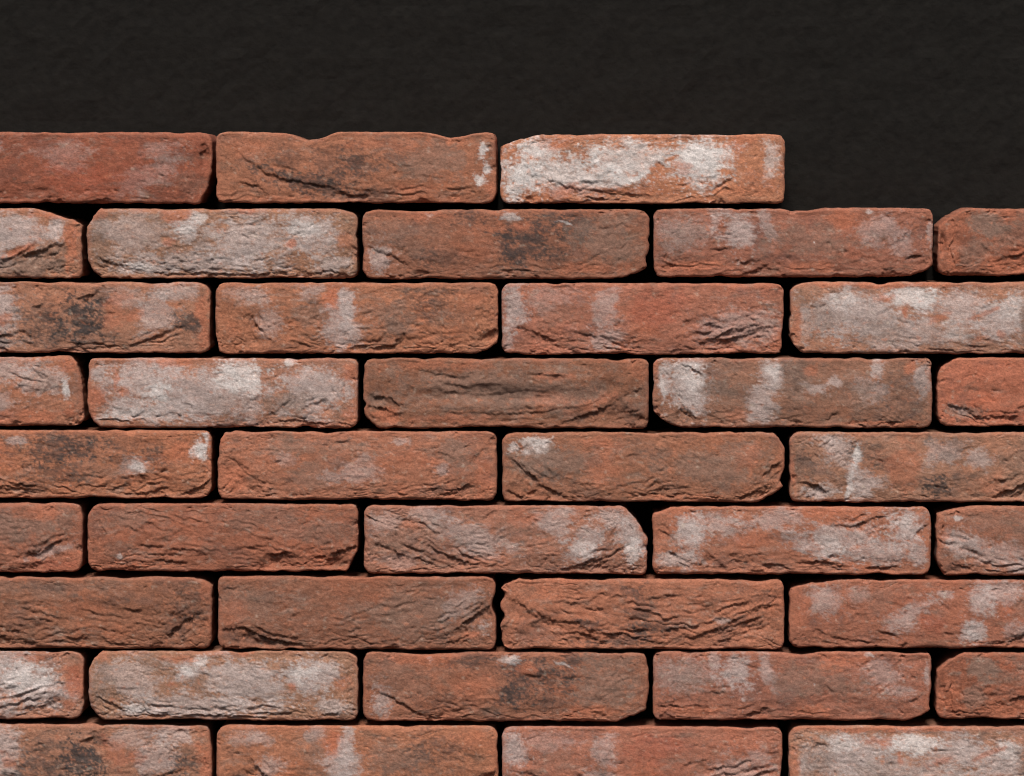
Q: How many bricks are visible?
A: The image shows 39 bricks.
